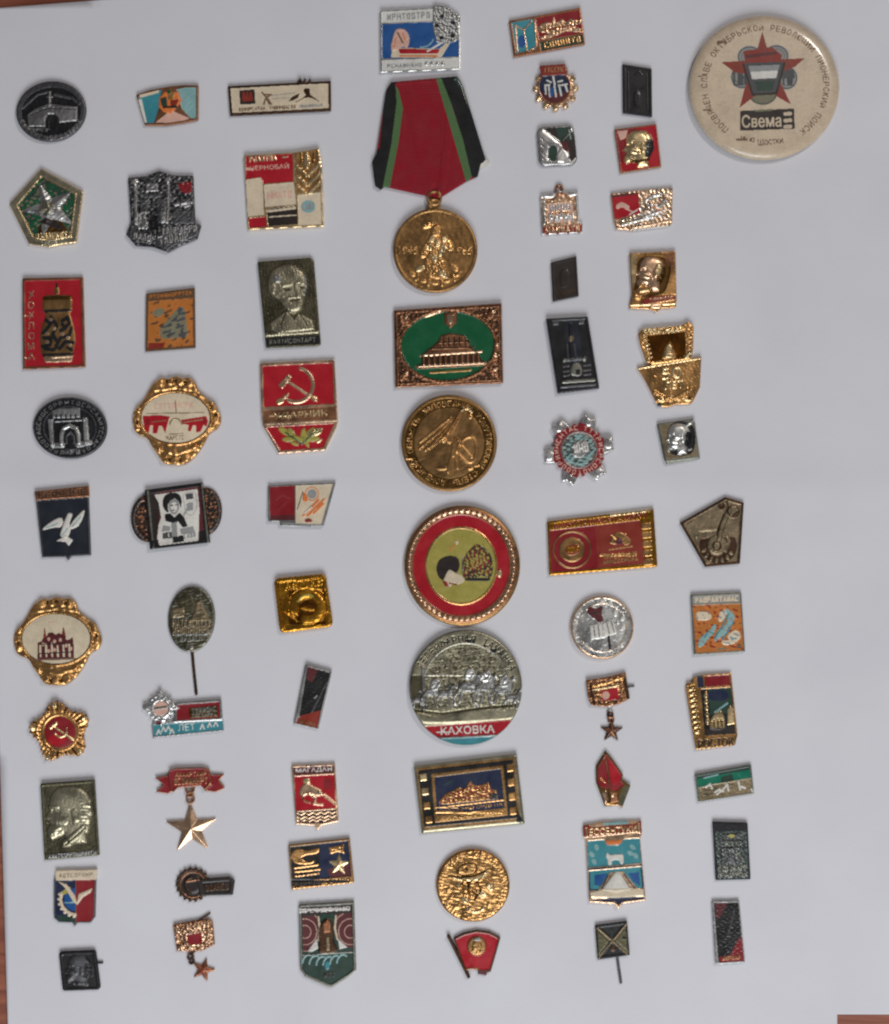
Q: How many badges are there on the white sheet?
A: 65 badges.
